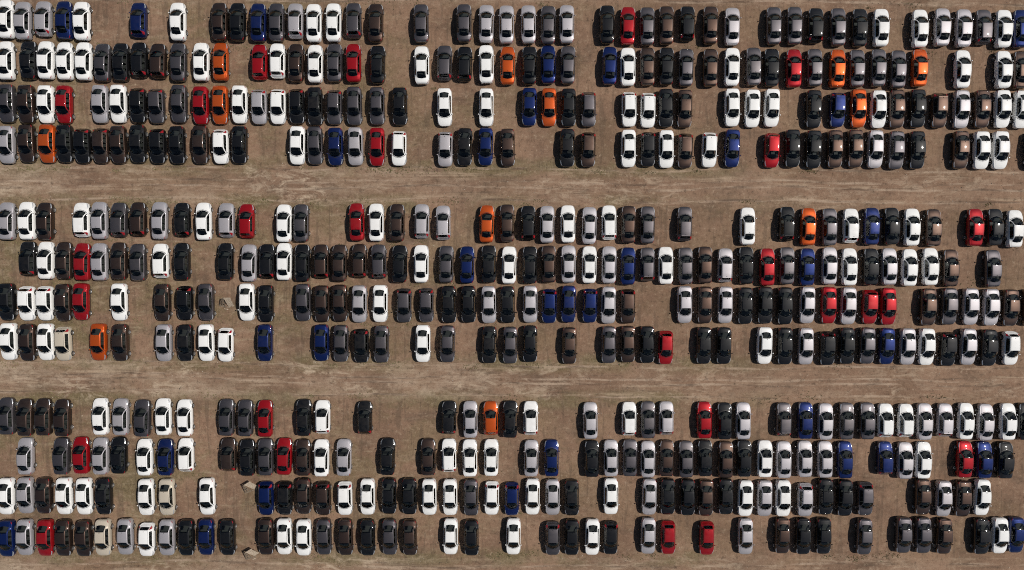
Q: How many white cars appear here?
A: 117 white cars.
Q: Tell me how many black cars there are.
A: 101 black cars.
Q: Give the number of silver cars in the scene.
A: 76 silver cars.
